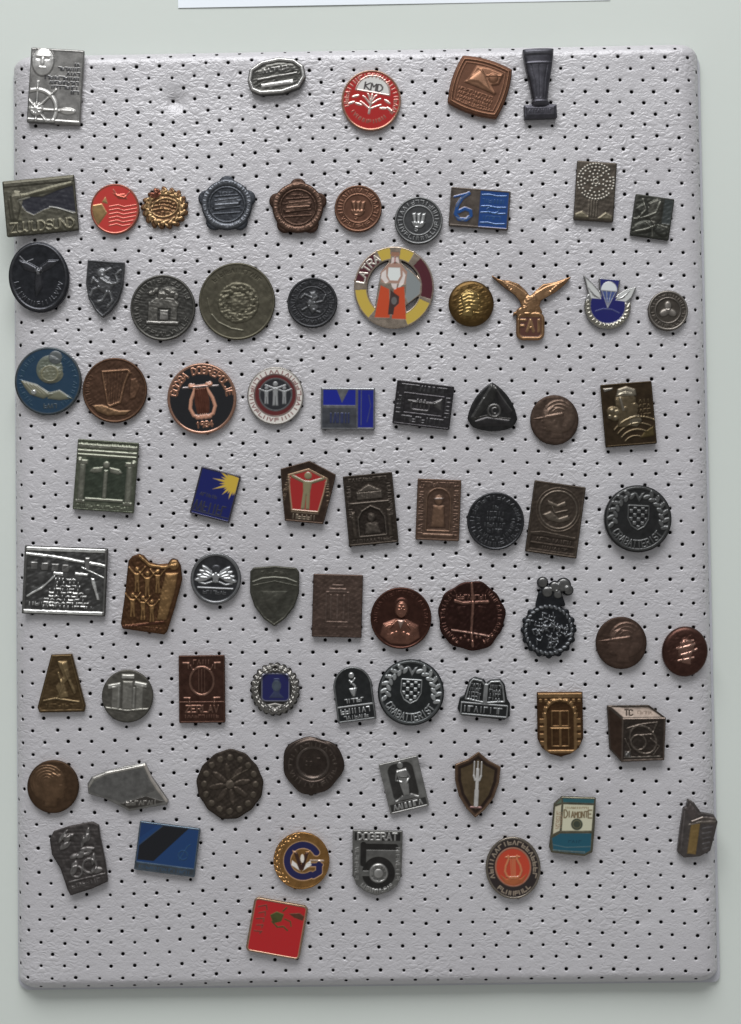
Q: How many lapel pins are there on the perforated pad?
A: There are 75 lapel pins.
